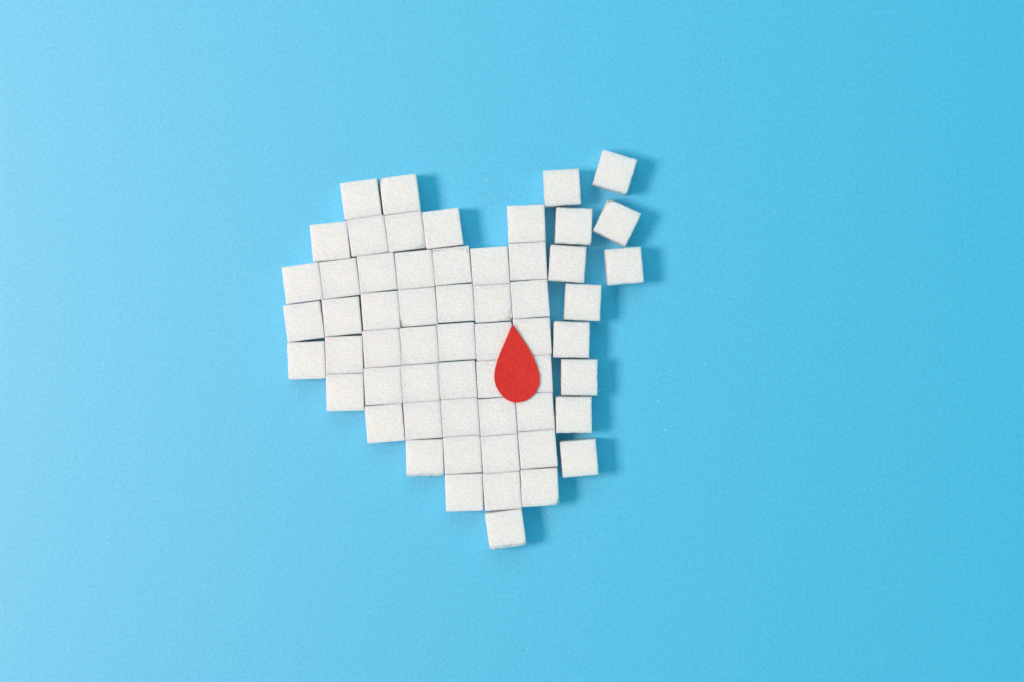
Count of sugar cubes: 58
